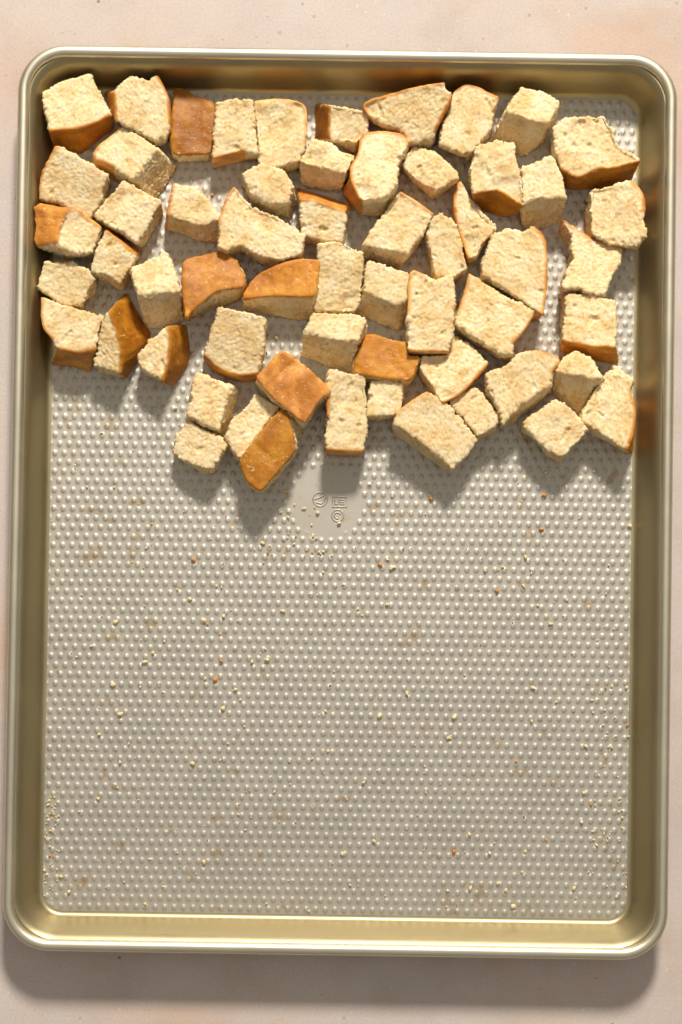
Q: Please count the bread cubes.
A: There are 59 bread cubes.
